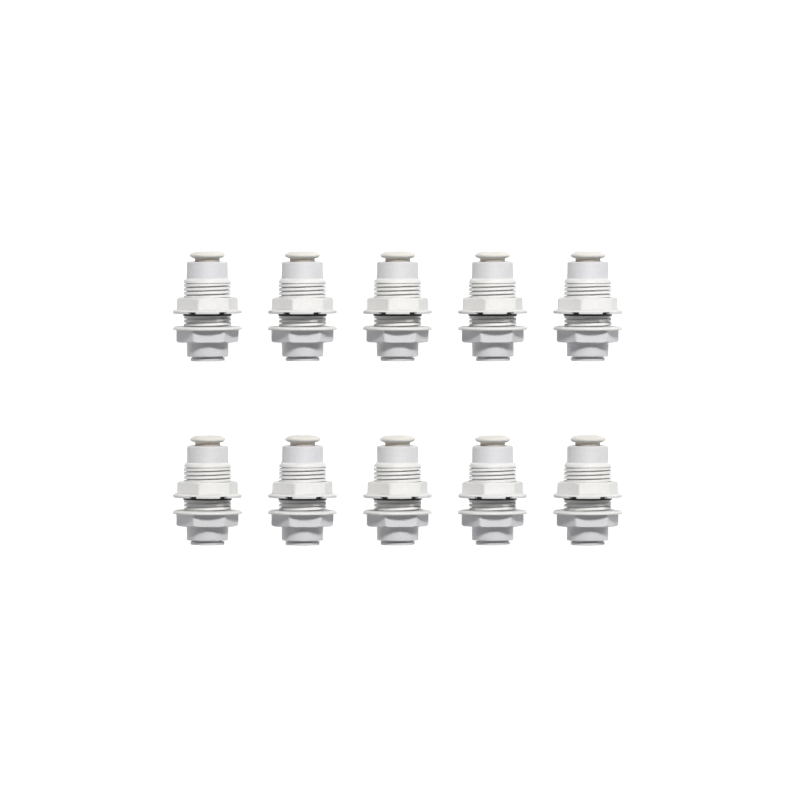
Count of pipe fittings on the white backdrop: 10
